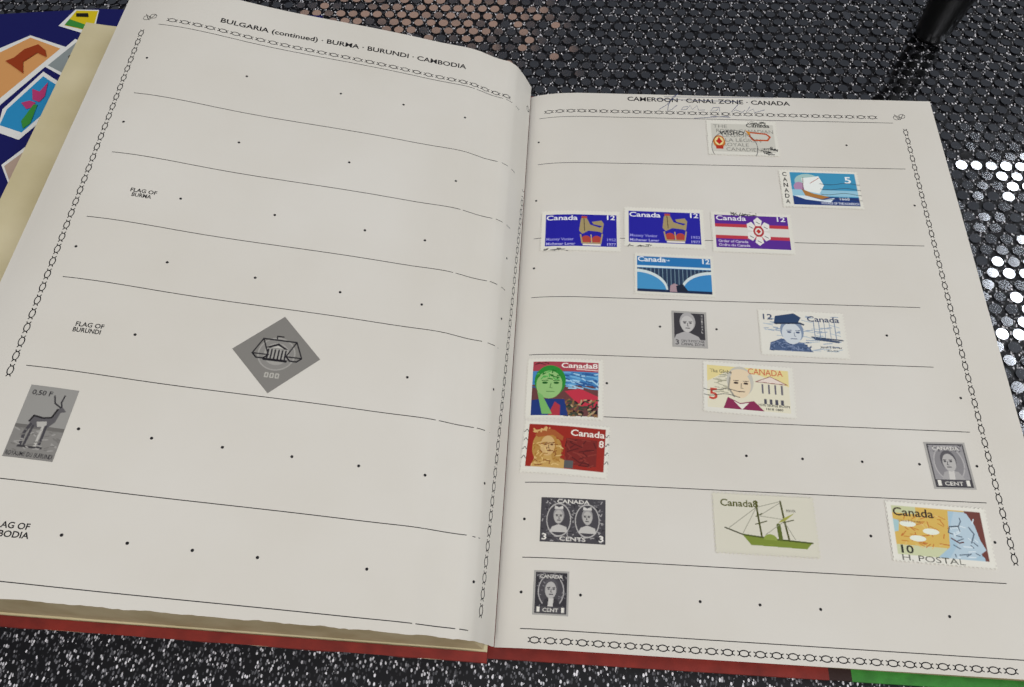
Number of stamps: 18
